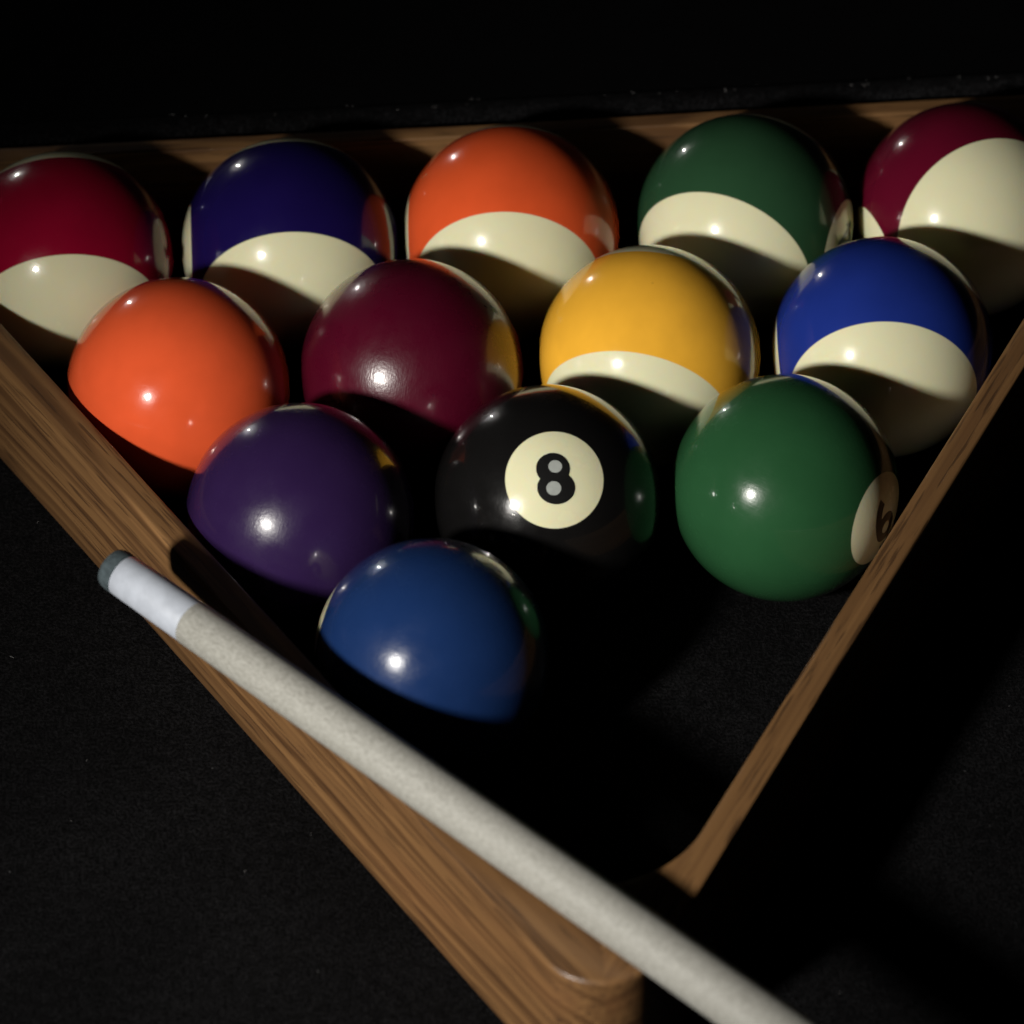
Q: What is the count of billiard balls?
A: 13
